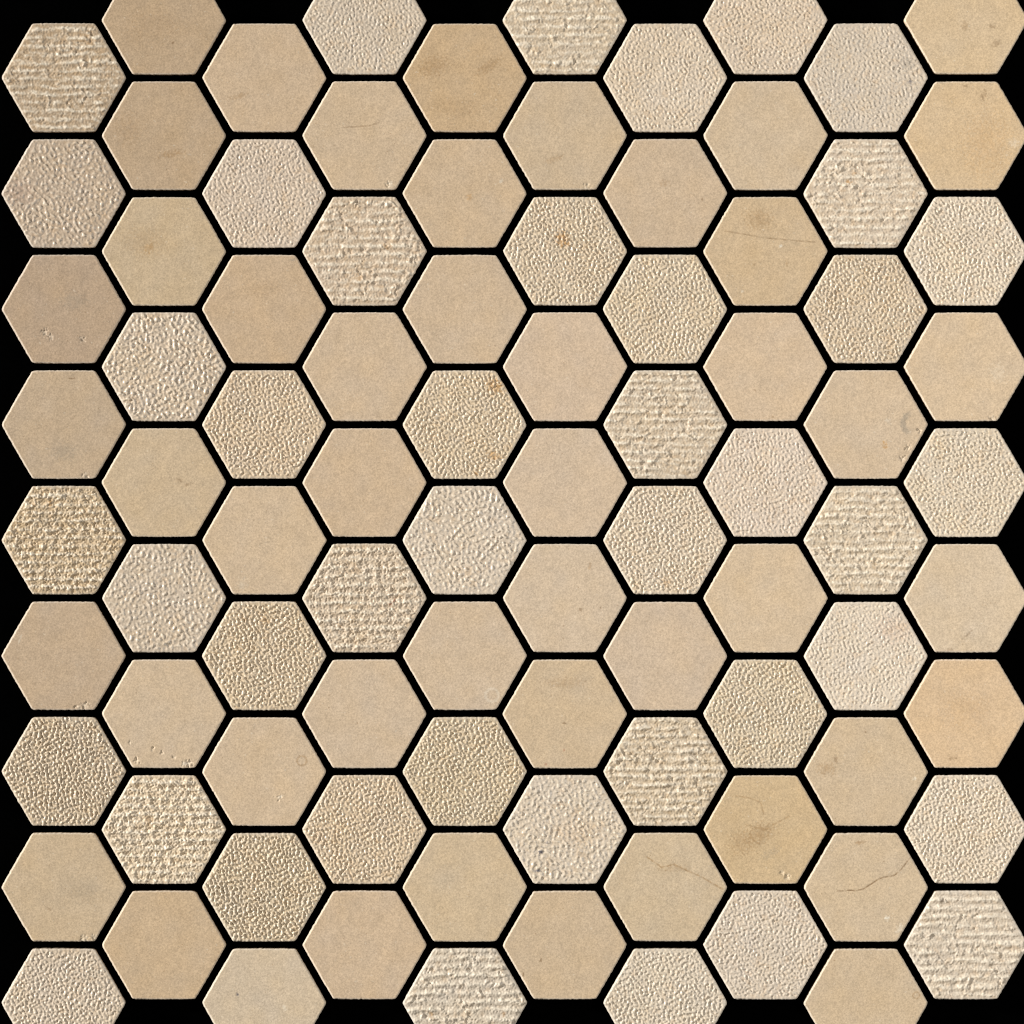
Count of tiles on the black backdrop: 90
